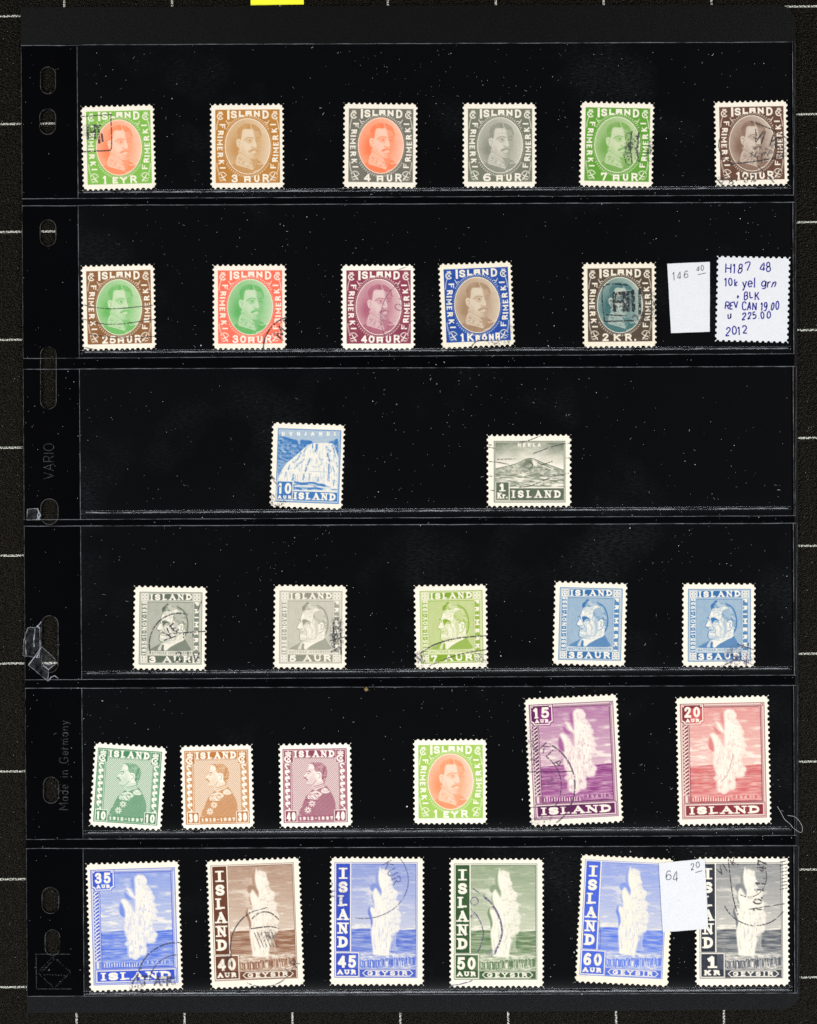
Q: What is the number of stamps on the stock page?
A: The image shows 30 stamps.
